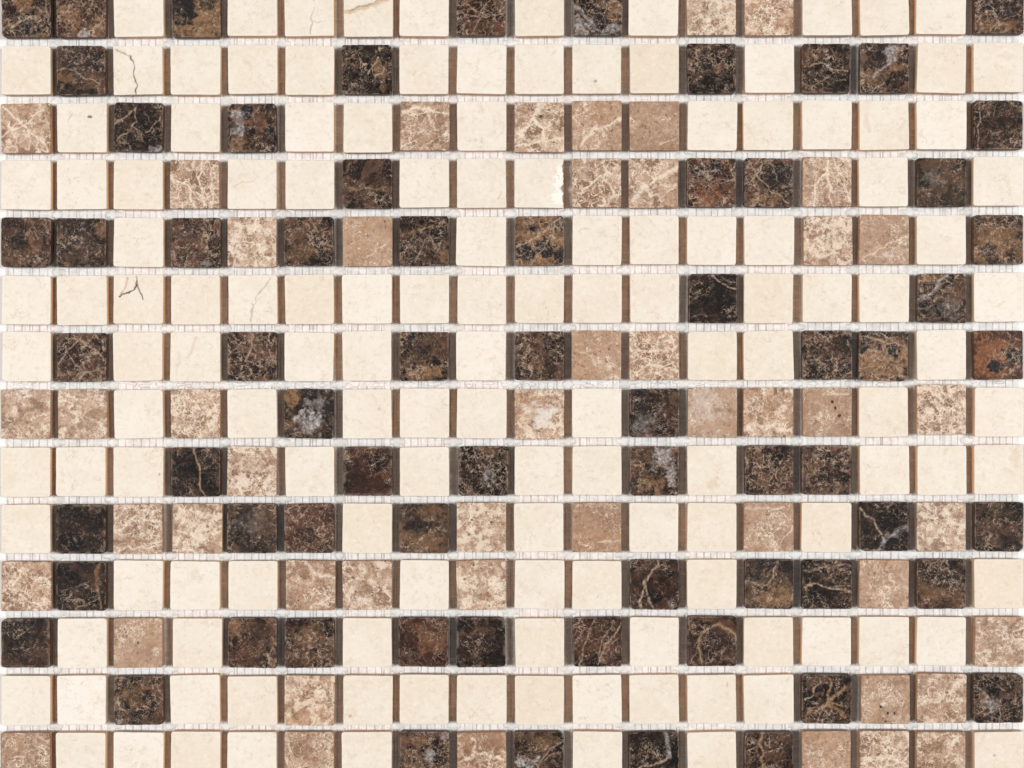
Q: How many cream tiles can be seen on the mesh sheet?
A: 137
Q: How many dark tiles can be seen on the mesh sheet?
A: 67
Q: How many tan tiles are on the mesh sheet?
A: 48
